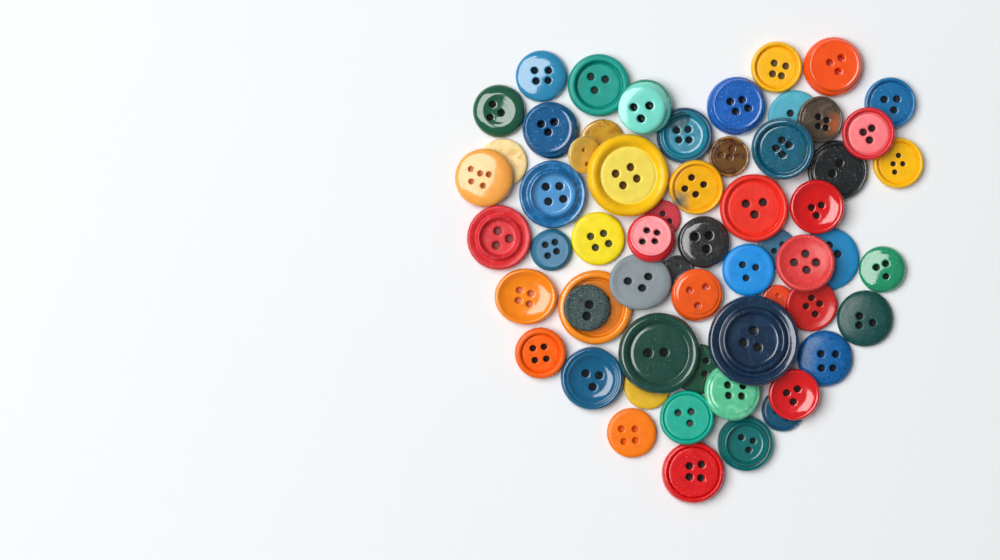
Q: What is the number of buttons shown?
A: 60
